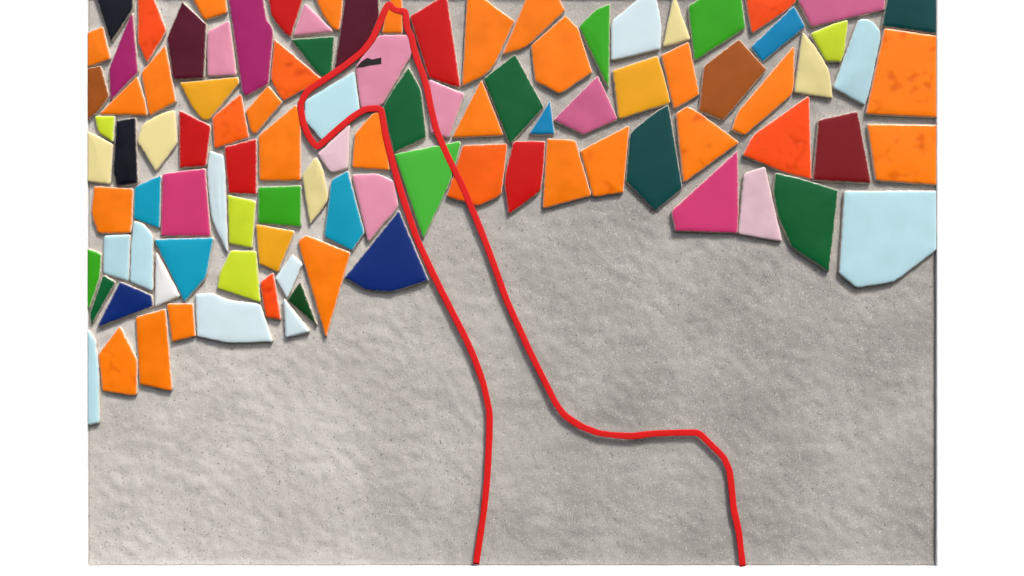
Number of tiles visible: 101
